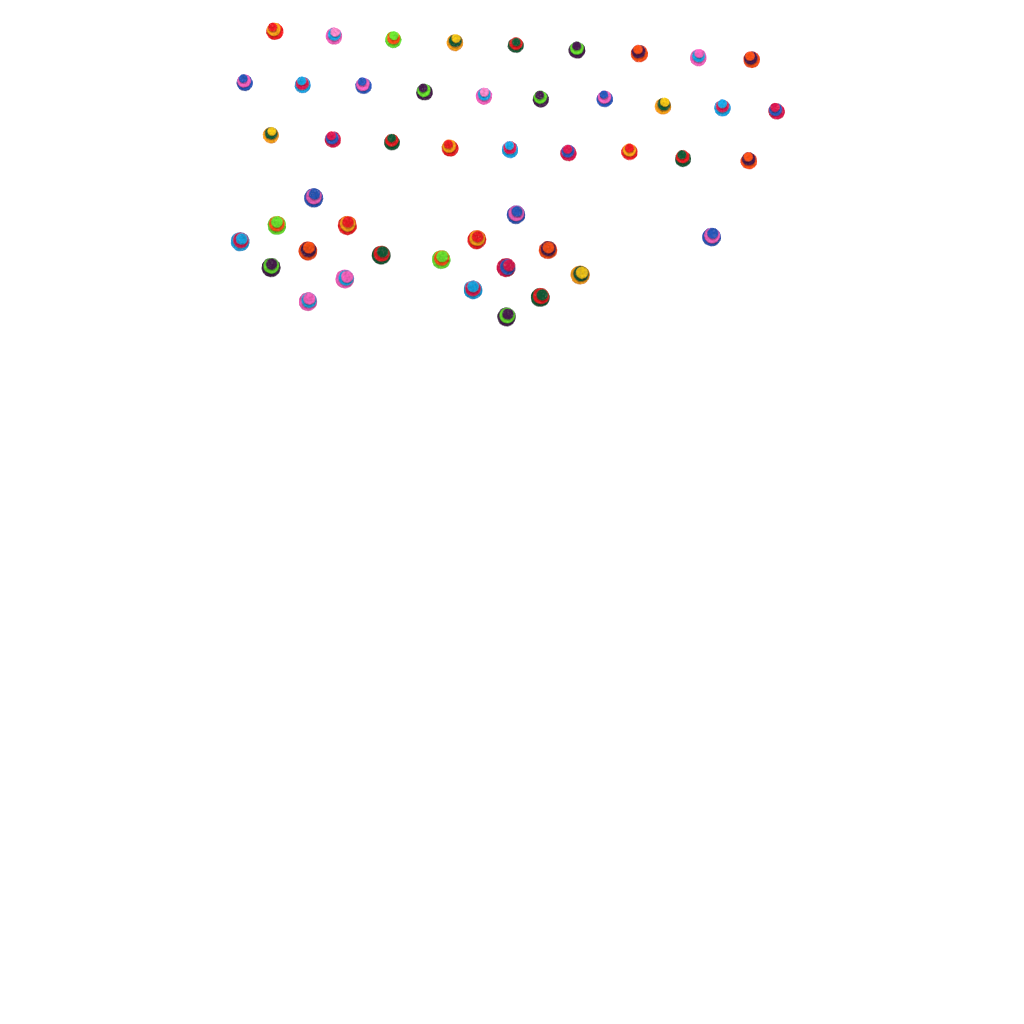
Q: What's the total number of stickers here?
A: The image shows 47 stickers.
